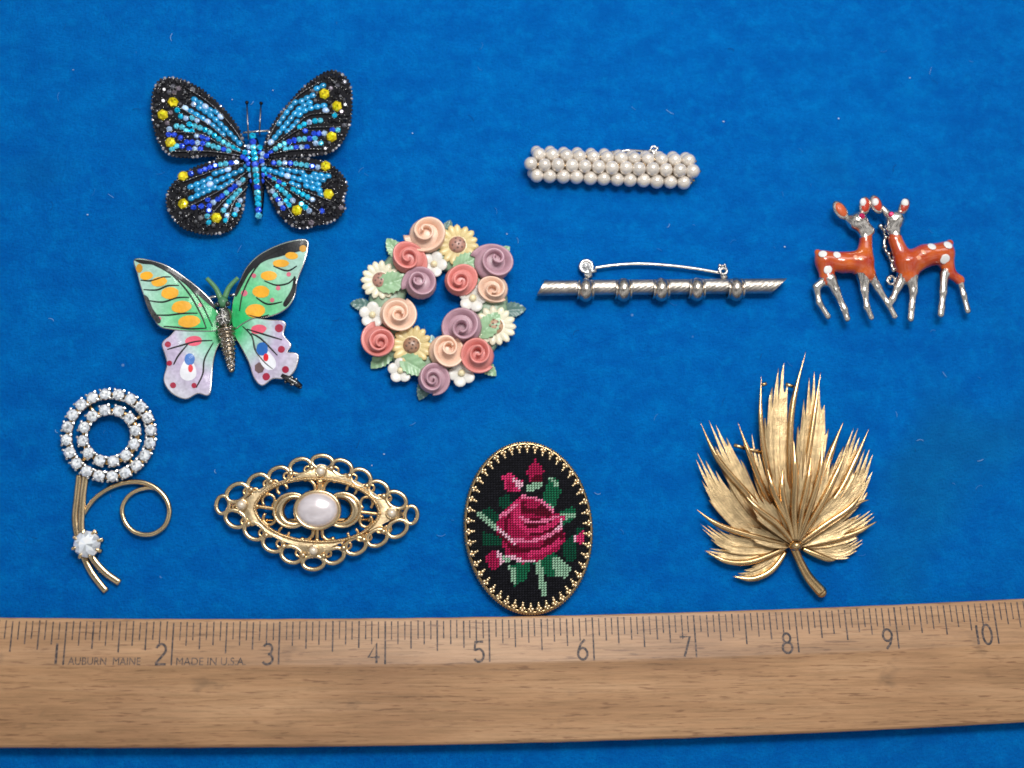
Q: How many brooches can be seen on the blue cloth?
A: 10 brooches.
